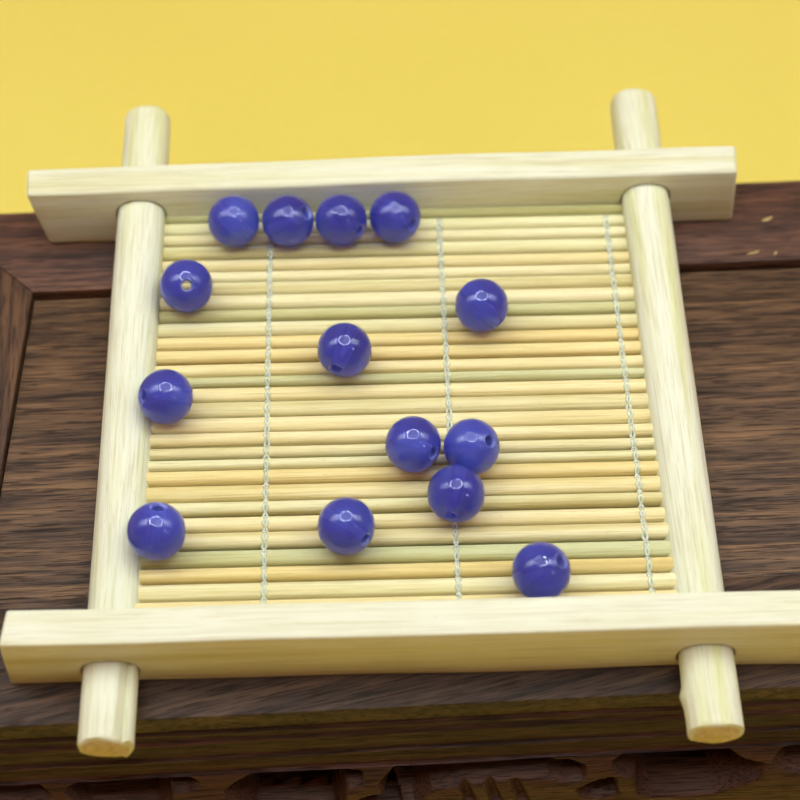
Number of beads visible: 14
